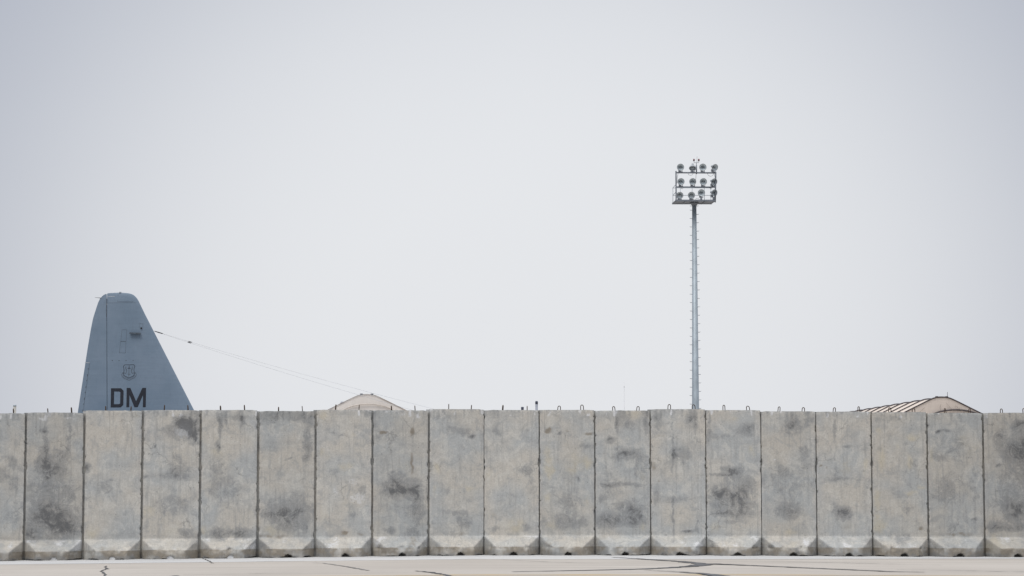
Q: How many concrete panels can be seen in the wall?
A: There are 19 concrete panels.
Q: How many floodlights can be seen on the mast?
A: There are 12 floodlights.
